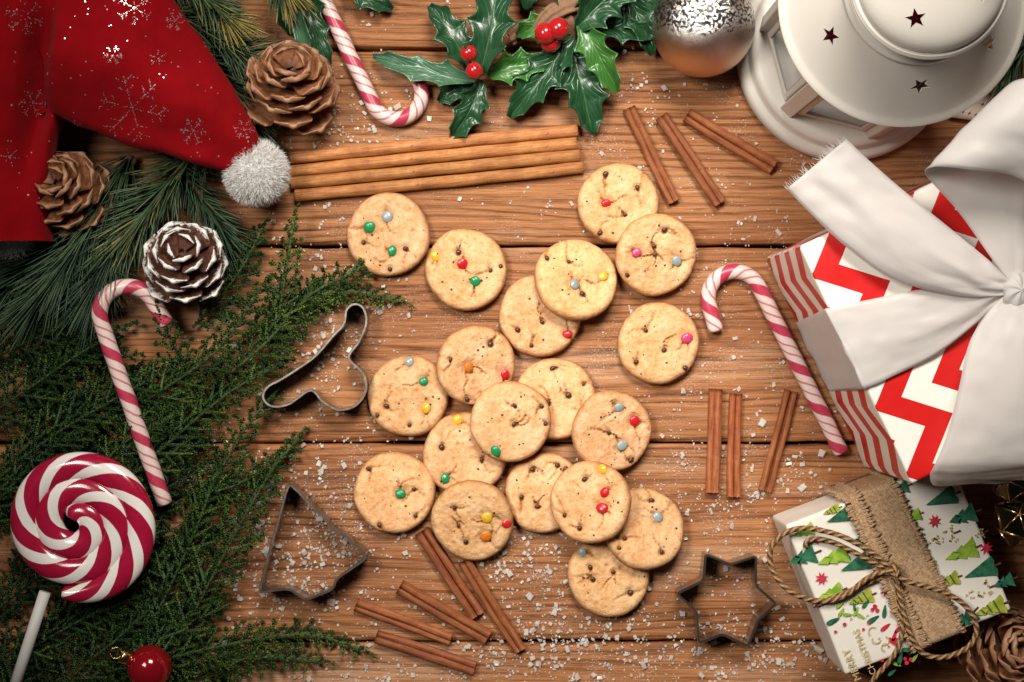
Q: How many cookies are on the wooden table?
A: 19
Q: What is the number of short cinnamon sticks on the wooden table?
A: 11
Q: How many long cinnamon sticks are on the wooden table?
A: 4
